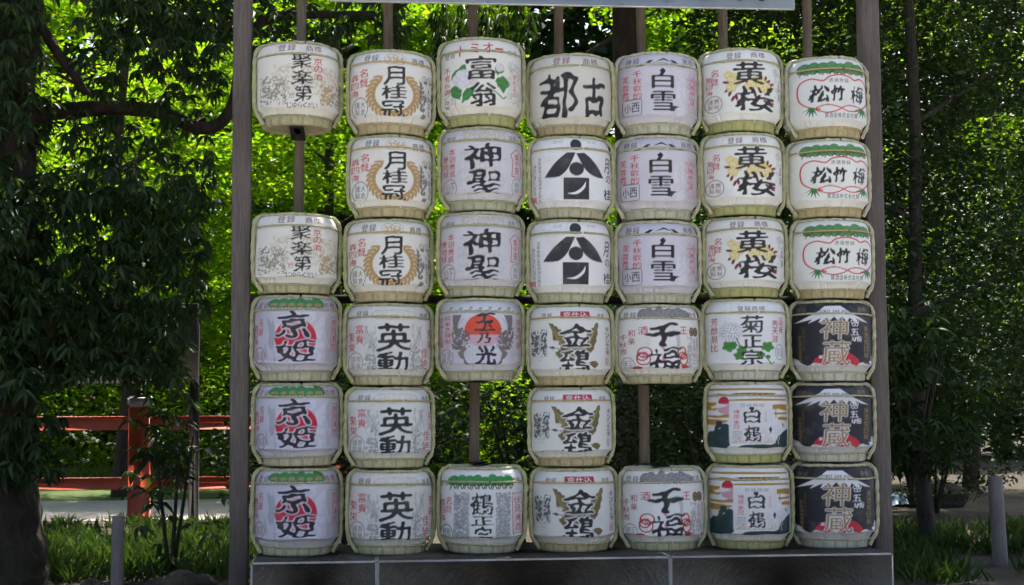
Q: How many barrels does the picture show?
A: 39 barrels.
